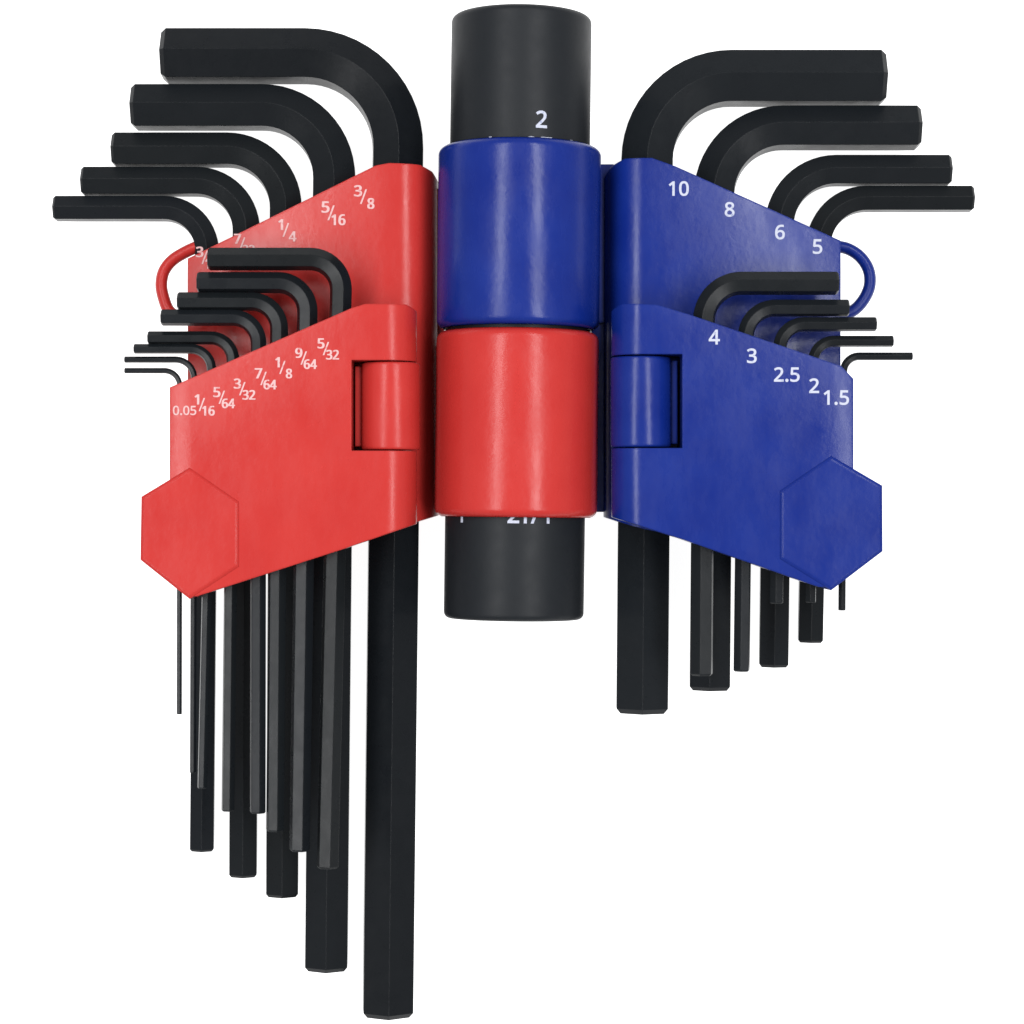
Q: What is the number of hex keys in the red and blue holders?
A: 22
